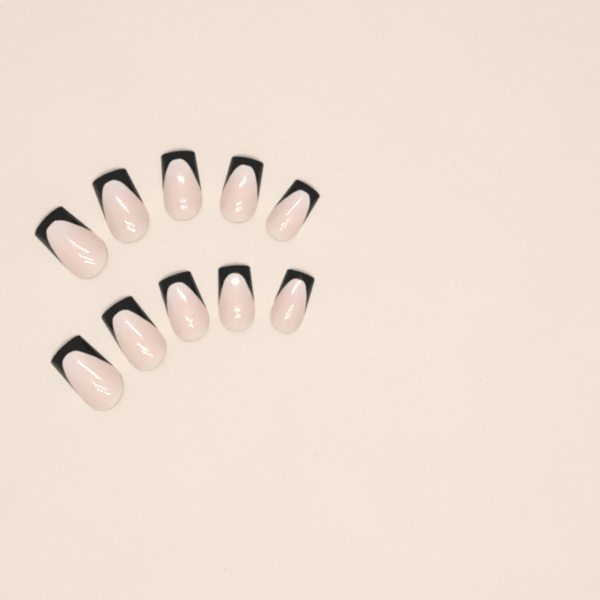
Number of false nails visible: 10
